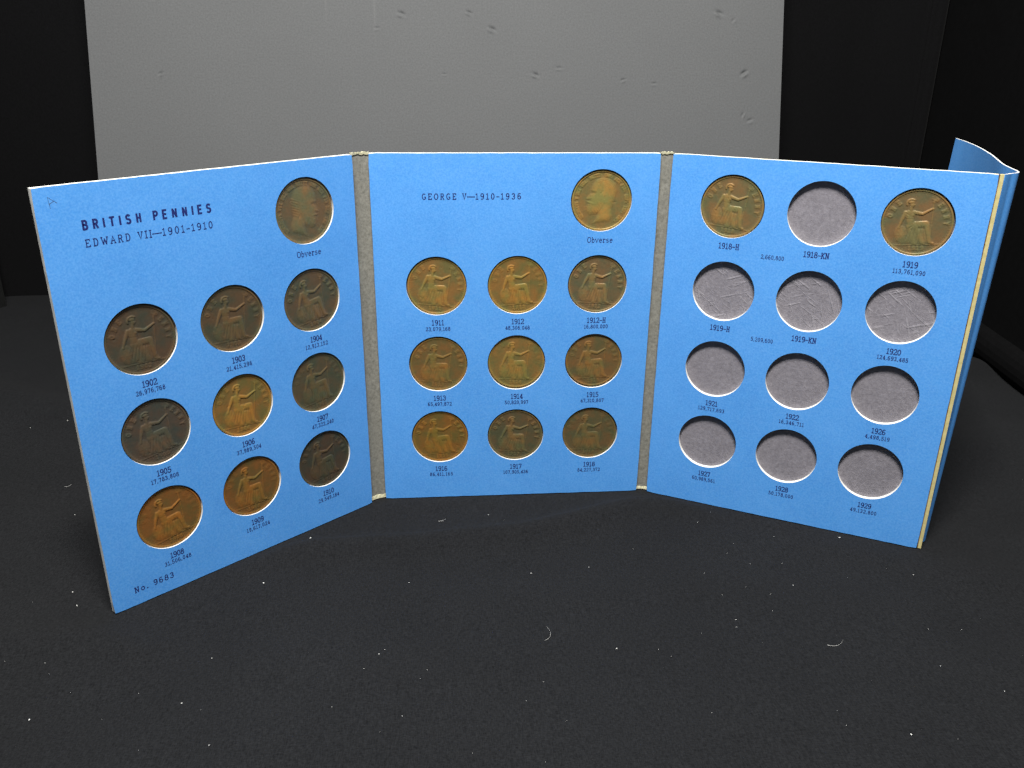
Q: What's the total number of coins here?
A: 22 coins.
